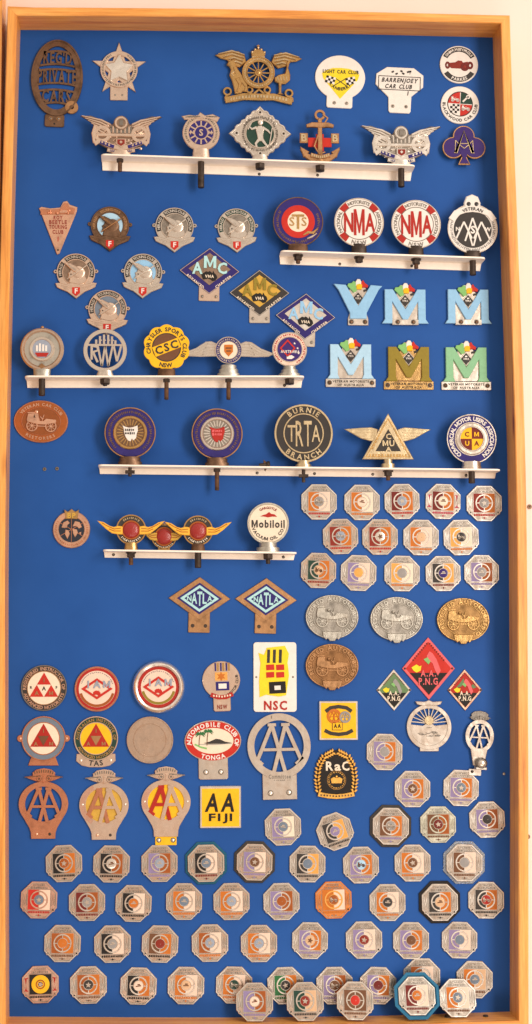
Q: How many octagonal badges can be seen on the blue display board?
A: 65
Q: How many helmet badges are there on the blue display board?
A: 6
